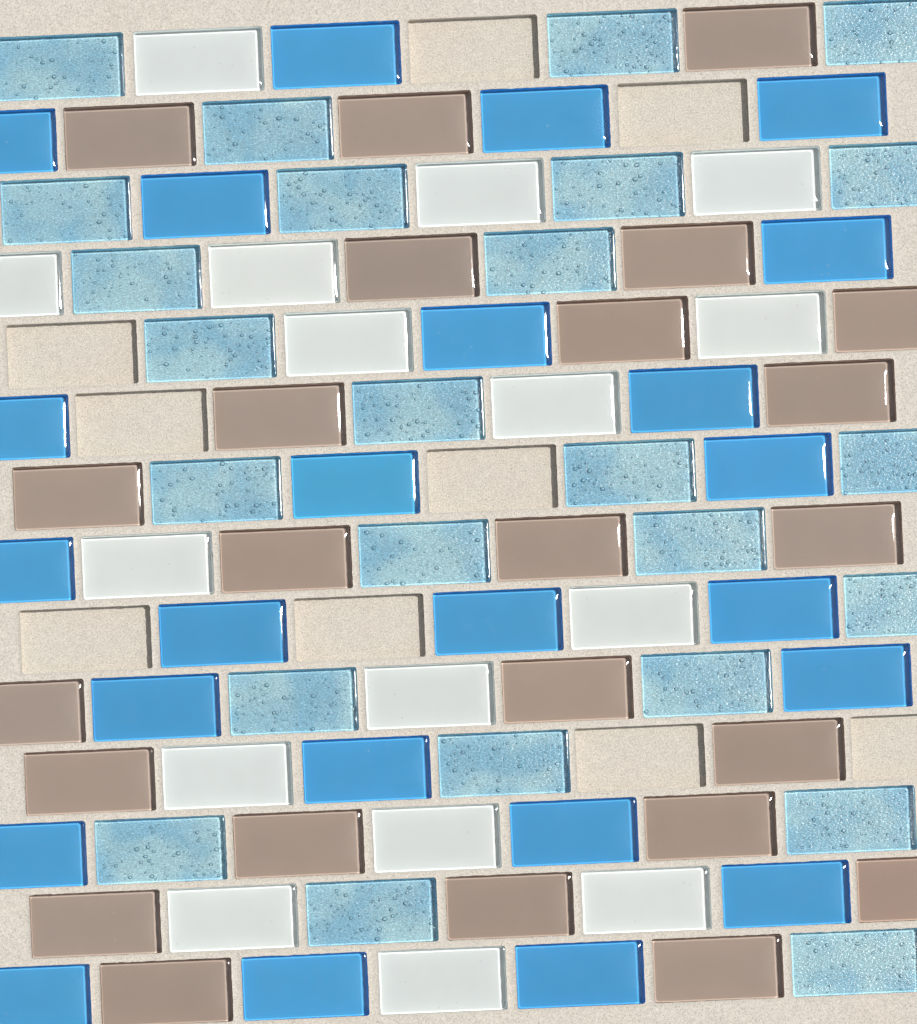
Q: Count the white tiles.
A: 16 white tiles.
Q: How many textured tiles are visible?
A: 25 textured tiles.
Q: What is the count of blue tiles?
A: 24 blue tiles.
